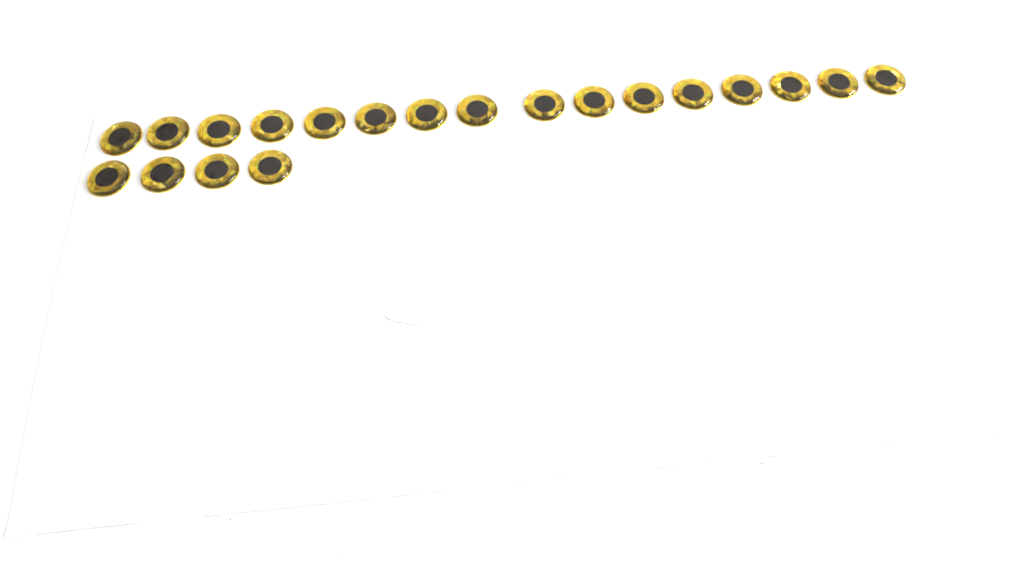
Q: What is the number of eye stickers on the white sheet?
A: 20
